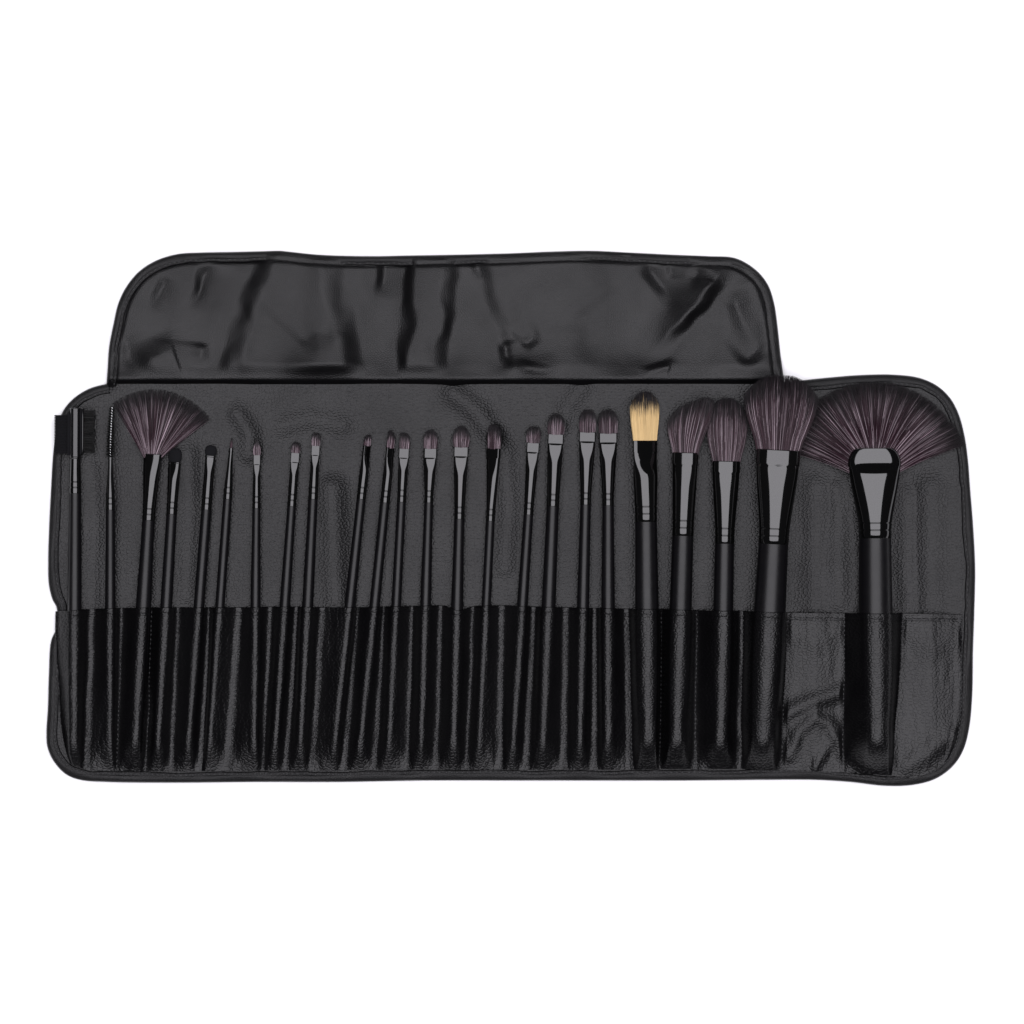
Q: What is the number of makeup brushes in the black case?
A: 24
